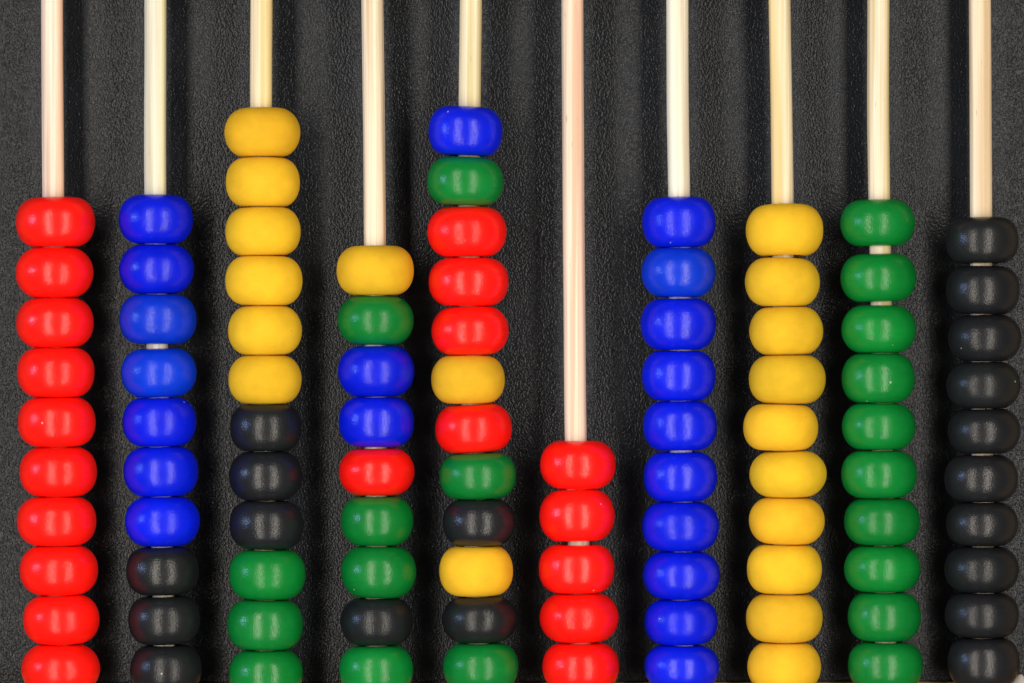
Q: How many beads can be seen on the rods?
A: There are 98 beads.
